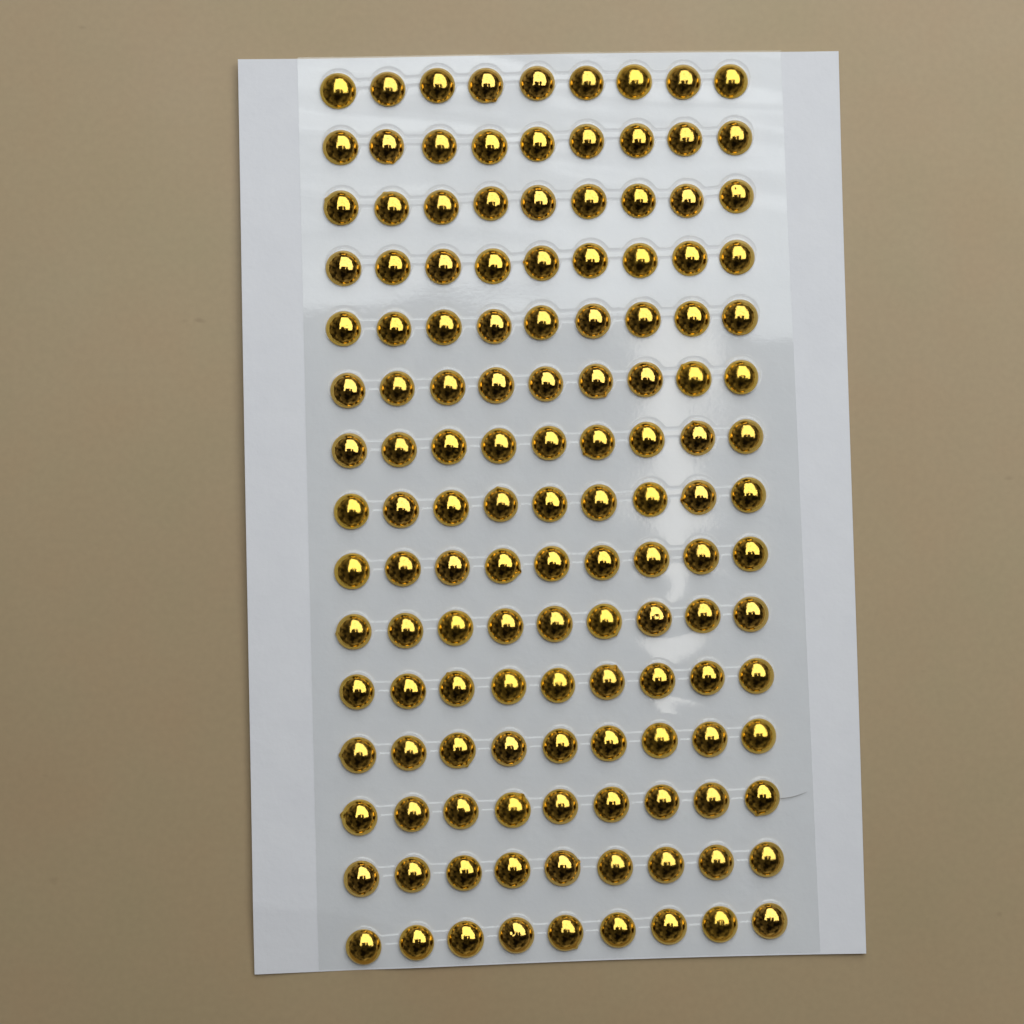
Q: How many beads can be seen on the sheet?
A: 135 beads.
